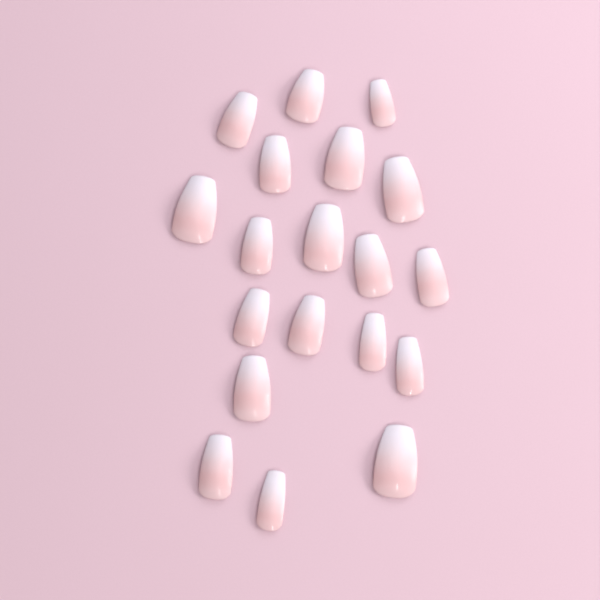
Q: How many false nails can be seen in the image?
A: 19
